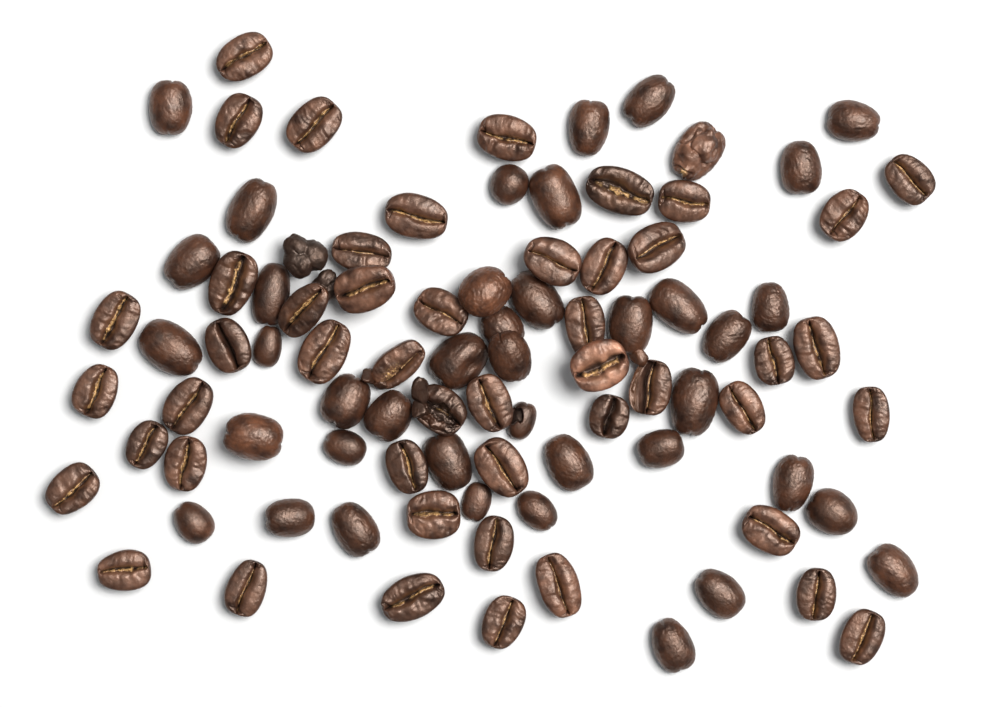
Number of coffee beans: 91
